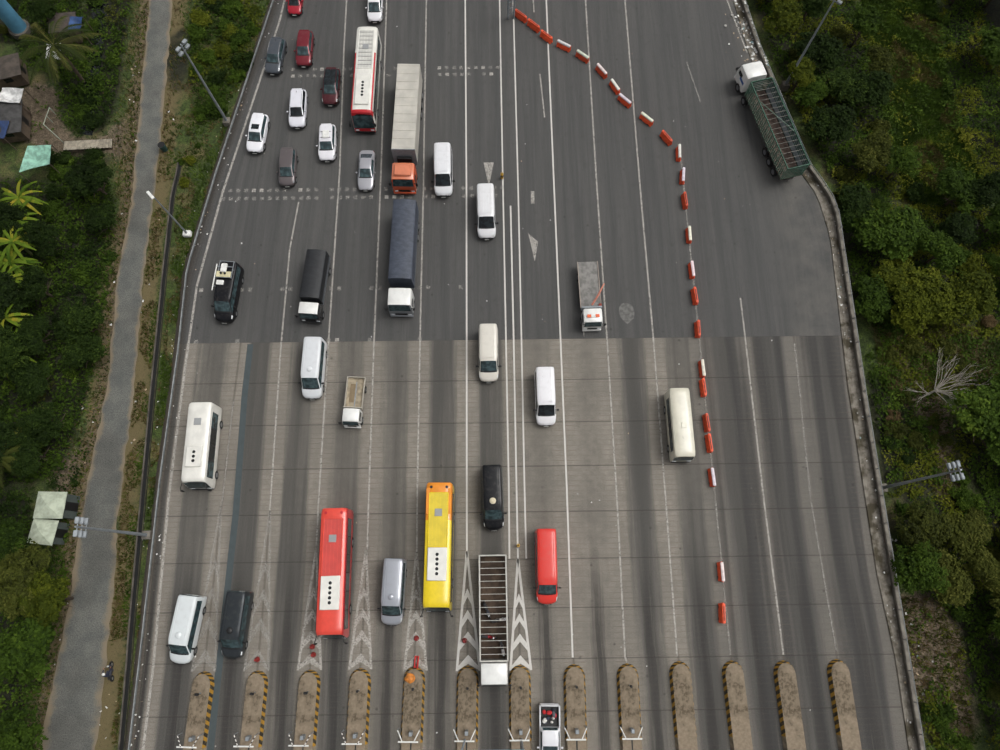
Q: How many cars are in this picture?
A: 10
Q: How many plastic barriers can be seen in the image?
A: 24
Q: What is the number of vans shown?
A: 11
